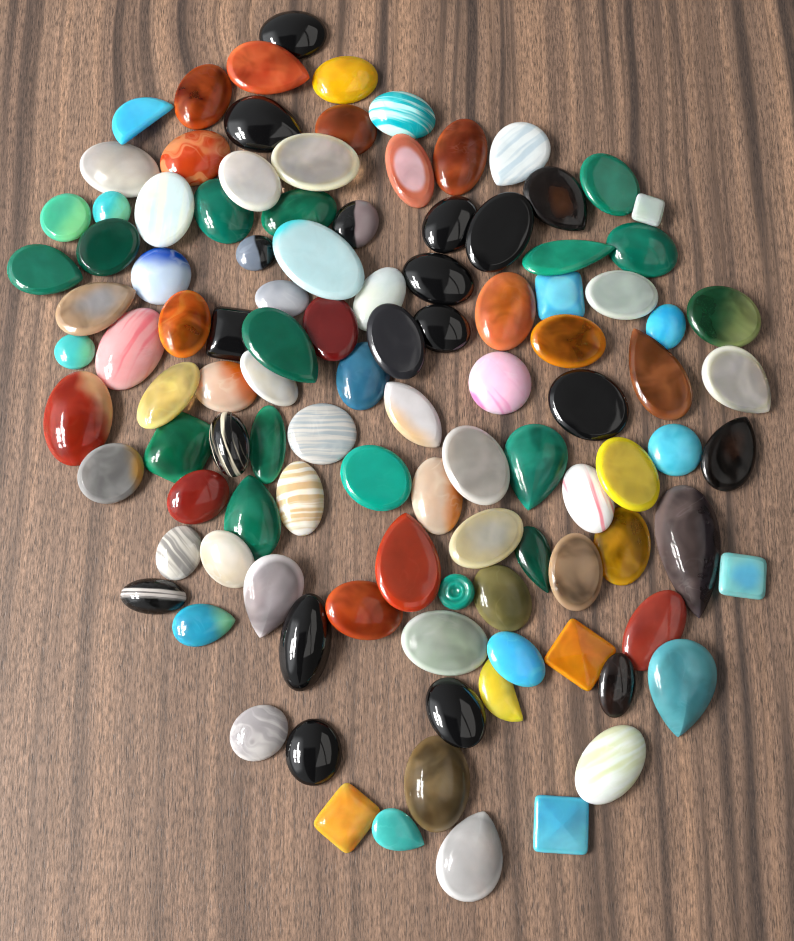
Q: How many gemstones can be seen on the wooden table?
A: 109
